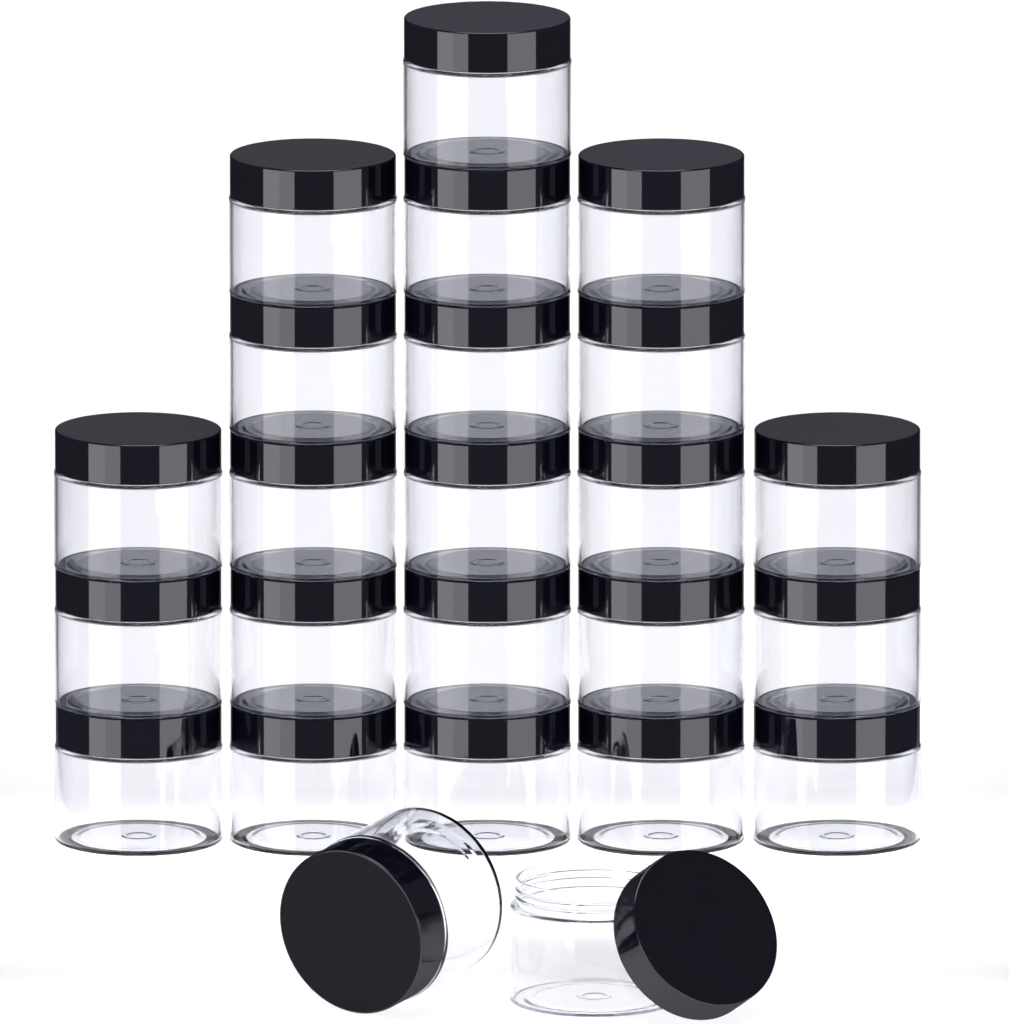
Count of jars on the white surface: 24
